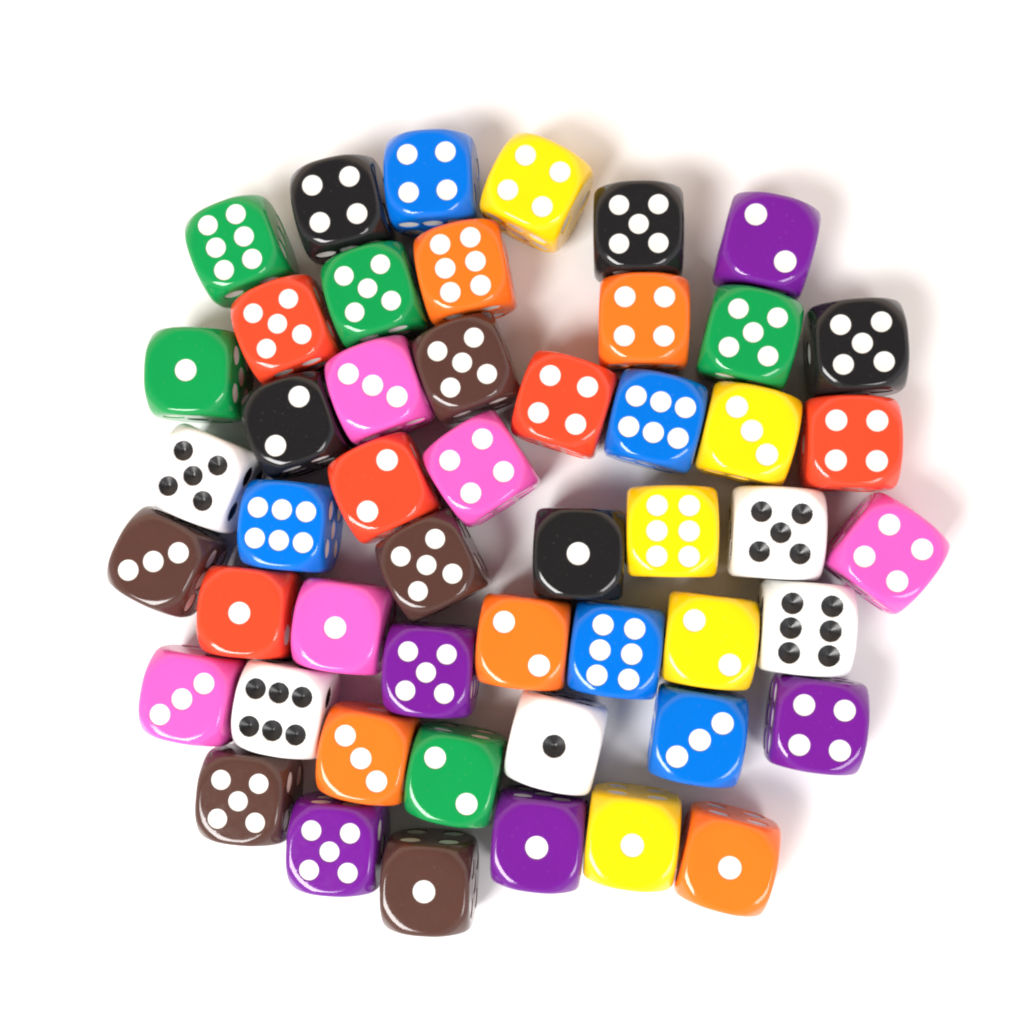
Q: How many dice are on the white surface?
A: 50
